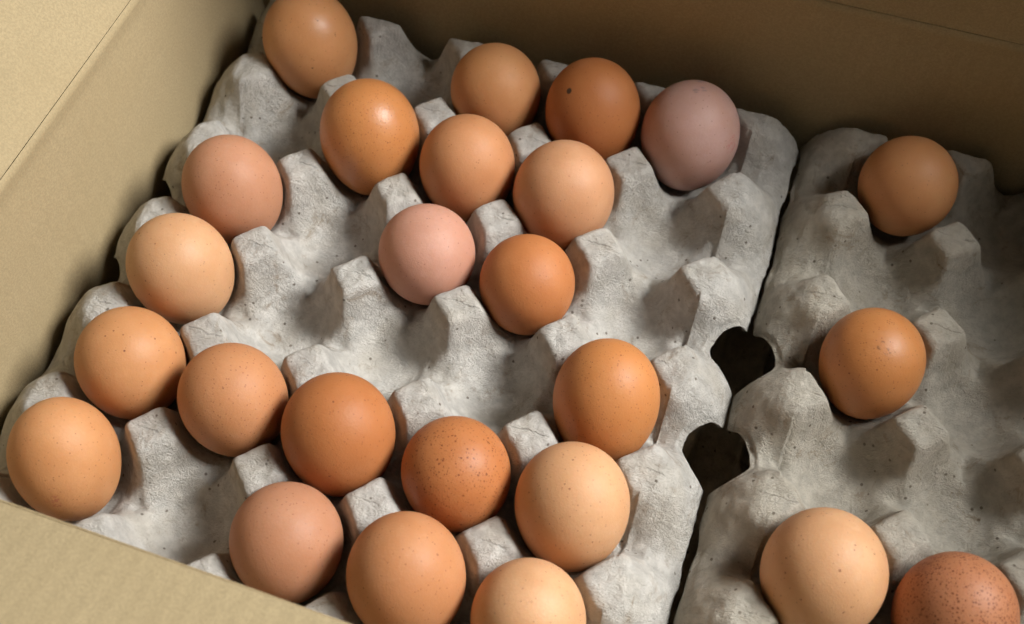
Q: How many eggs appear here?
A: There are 25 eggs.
